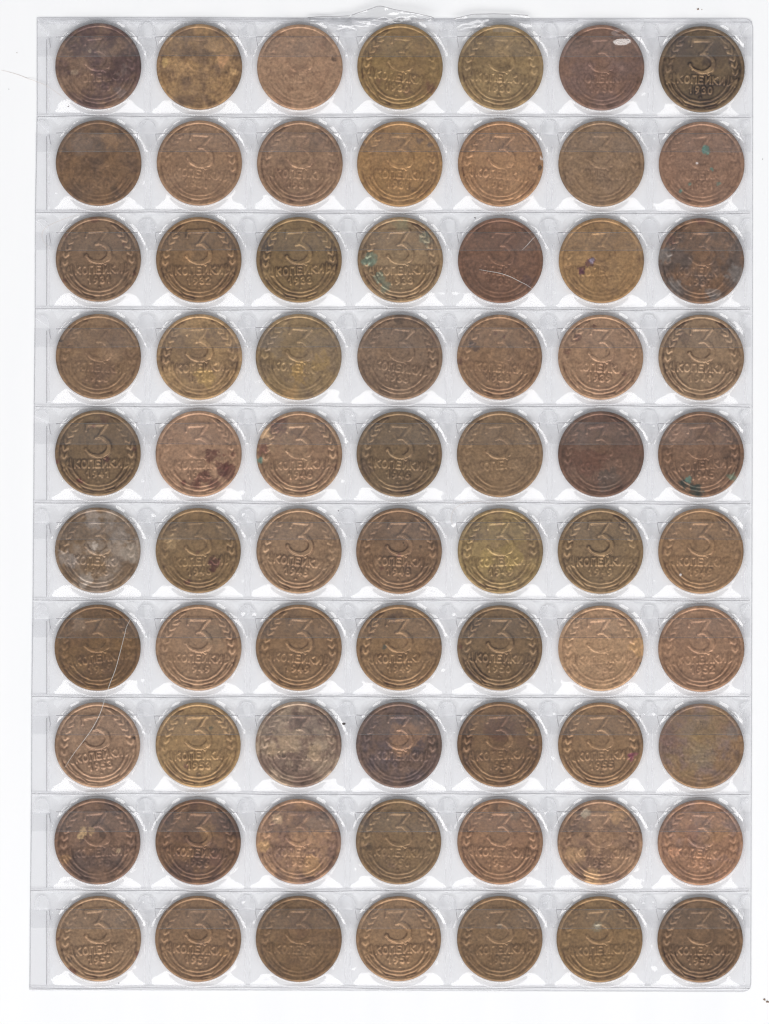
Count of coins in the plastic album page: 70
